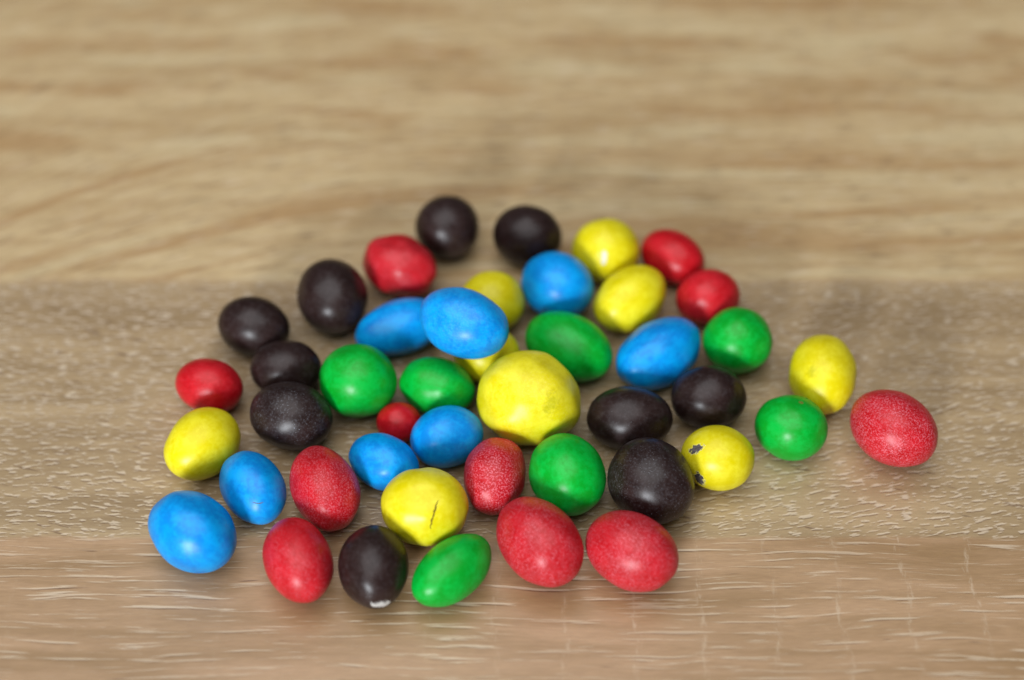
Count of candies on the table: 45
